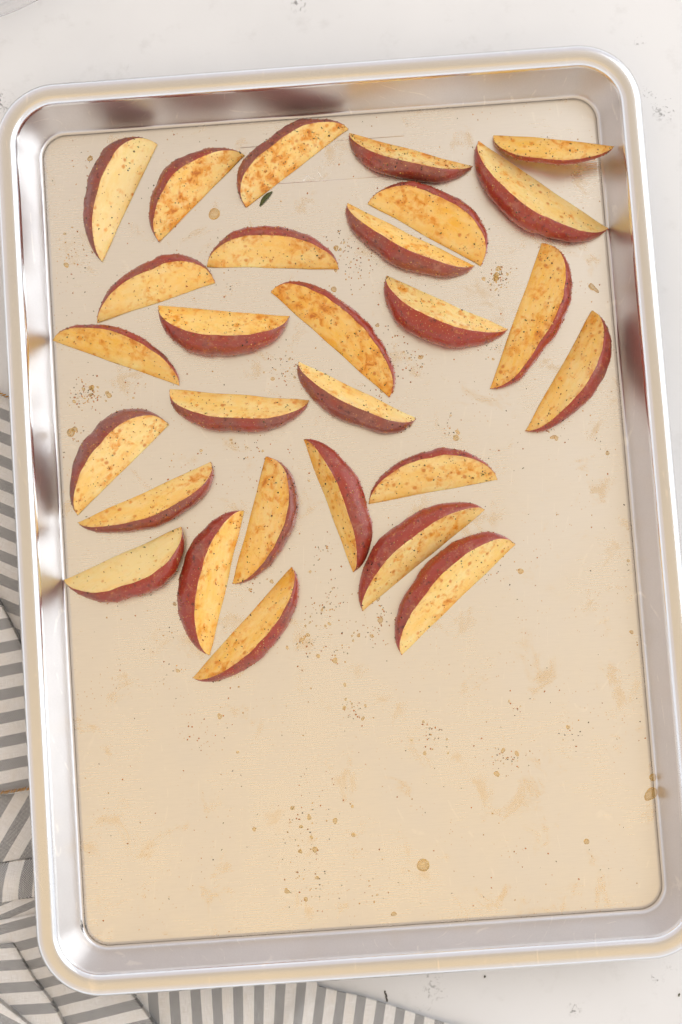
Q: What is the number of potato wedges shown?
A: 28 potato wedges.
